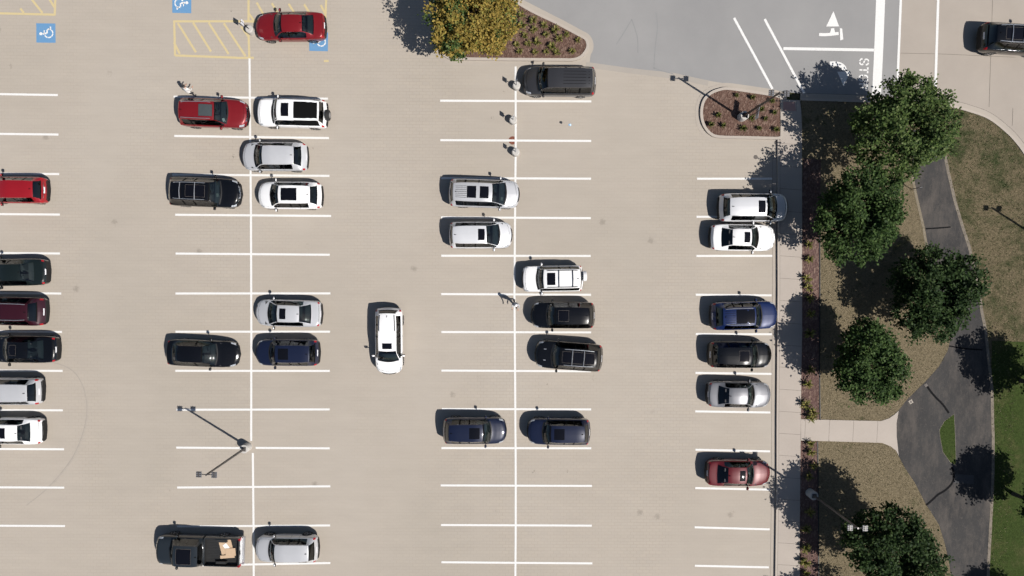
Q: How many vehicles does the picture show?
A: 33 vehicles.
